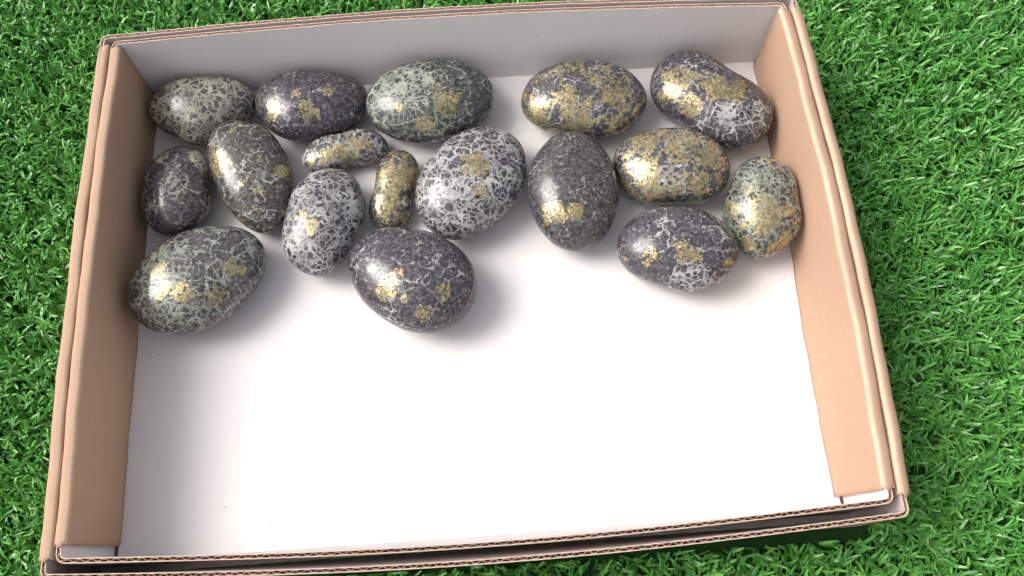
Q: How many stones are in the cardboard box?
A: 17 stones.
